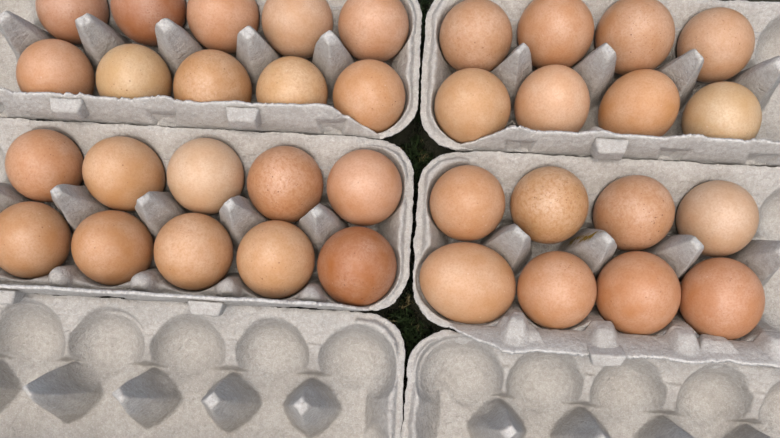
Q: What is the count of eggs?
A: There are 36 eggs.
